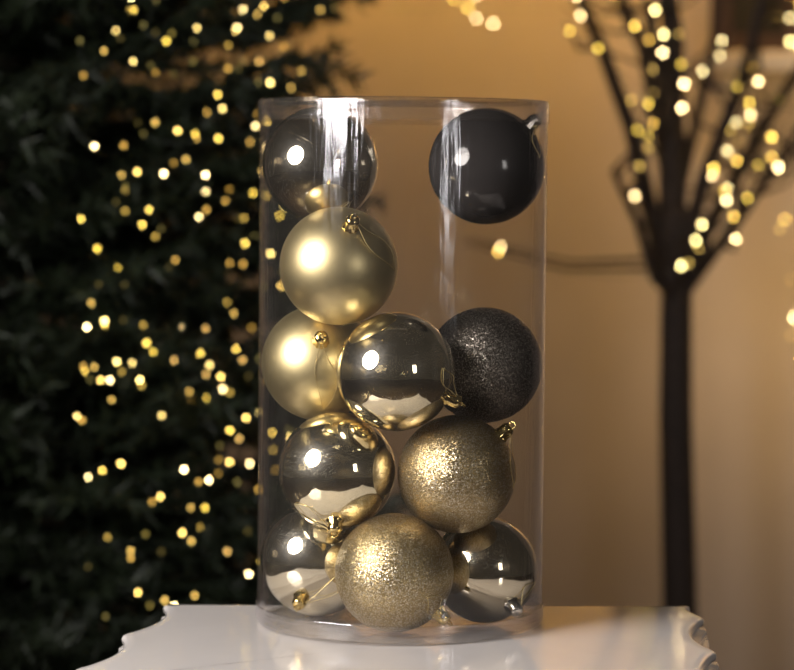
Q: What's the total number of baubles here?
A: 11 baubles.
